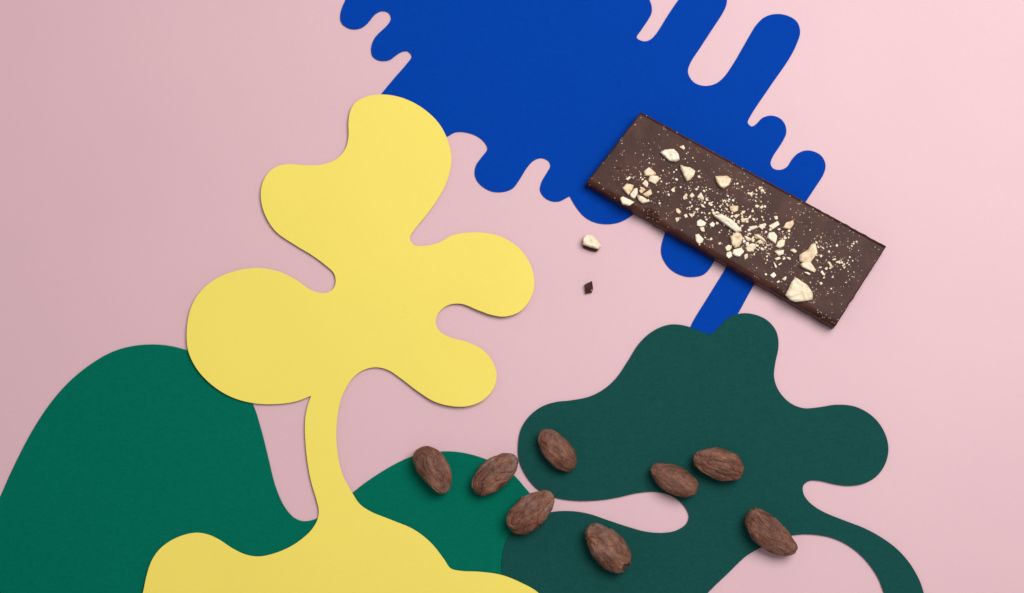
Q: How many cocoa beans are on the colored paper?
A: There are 8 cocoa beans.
